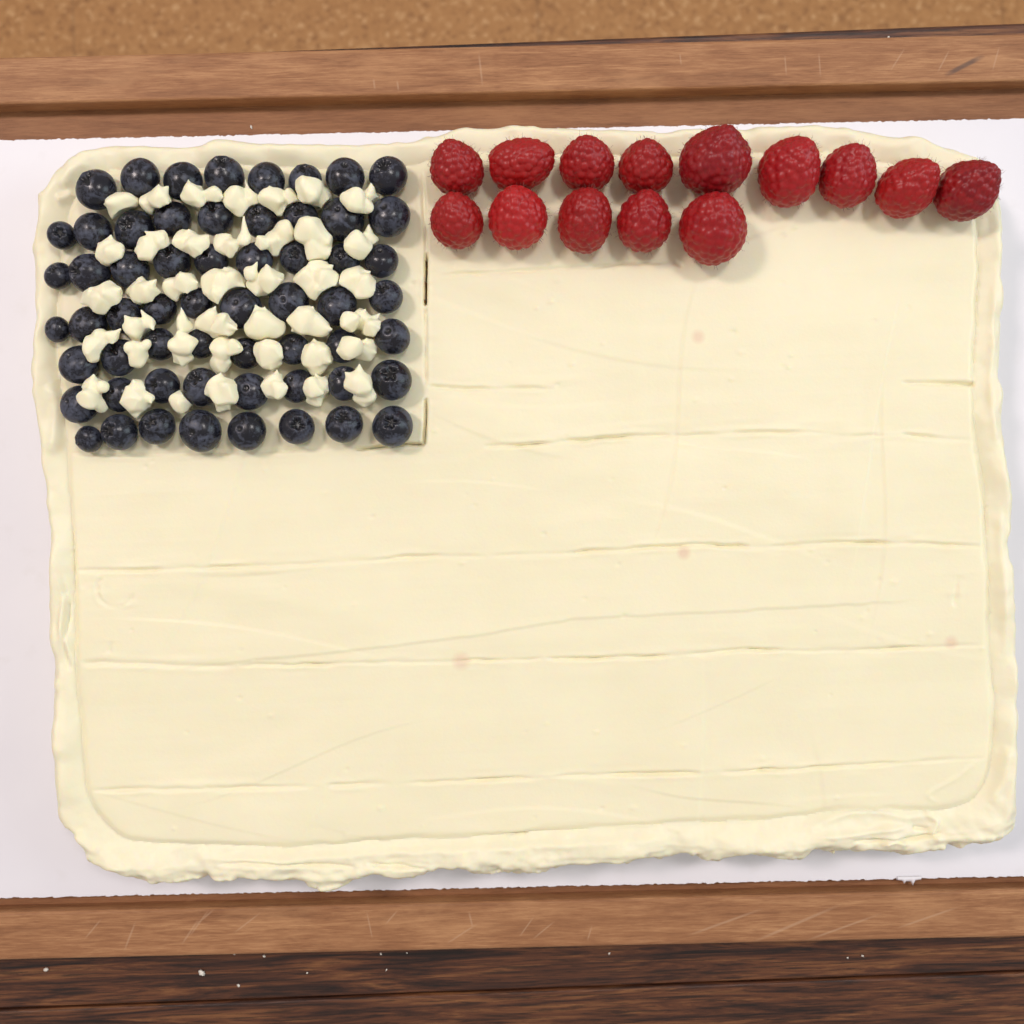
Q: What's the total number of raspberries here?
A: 14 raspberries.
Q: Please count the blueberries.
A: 59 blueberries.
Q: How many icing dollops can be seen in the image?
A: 40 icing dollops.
